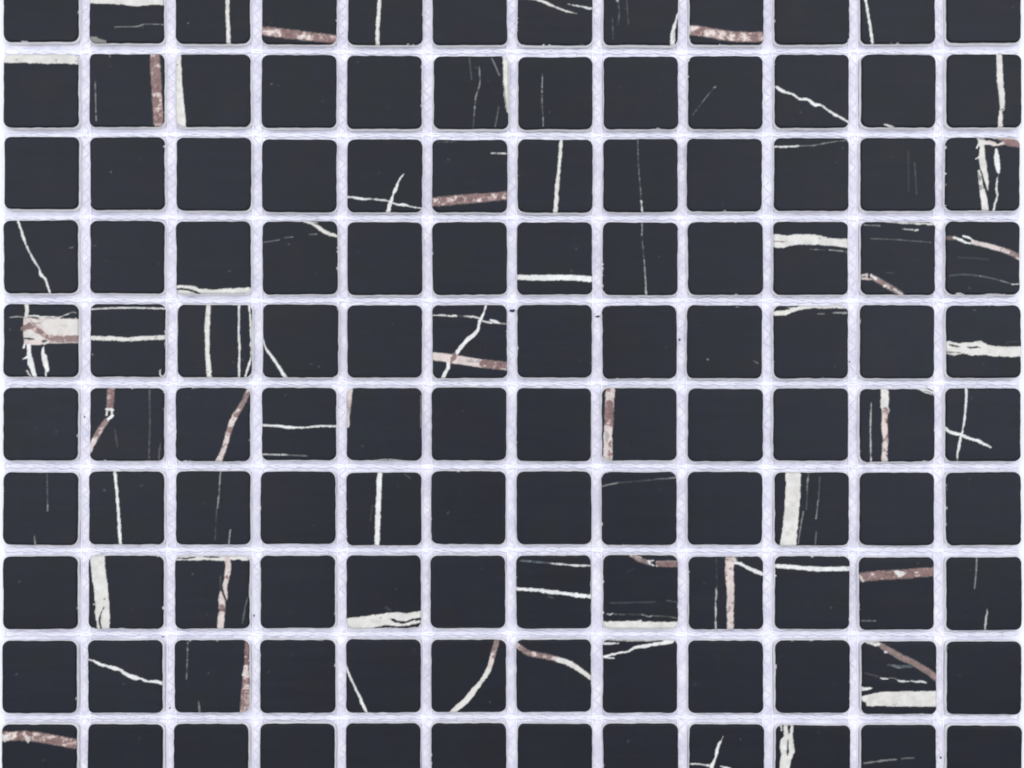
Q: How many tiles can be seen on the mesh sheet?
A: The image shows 120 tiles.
